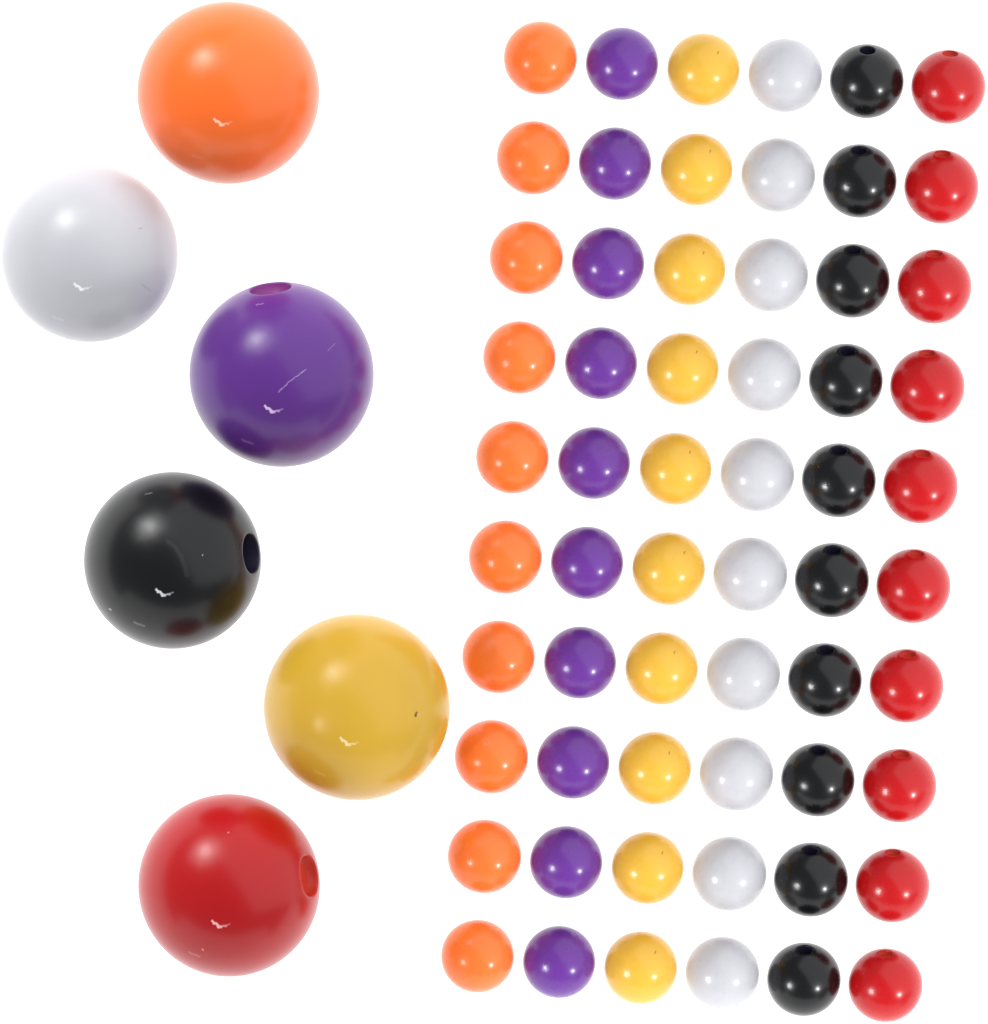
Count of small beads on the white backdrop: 60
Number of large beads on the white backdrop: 6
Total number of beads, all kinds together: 66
